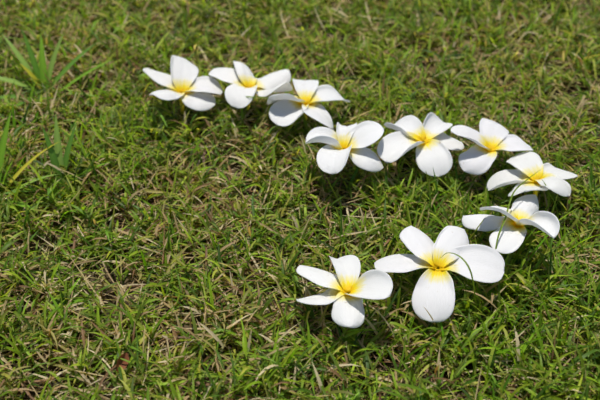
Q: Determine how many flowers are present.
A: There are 10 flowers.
